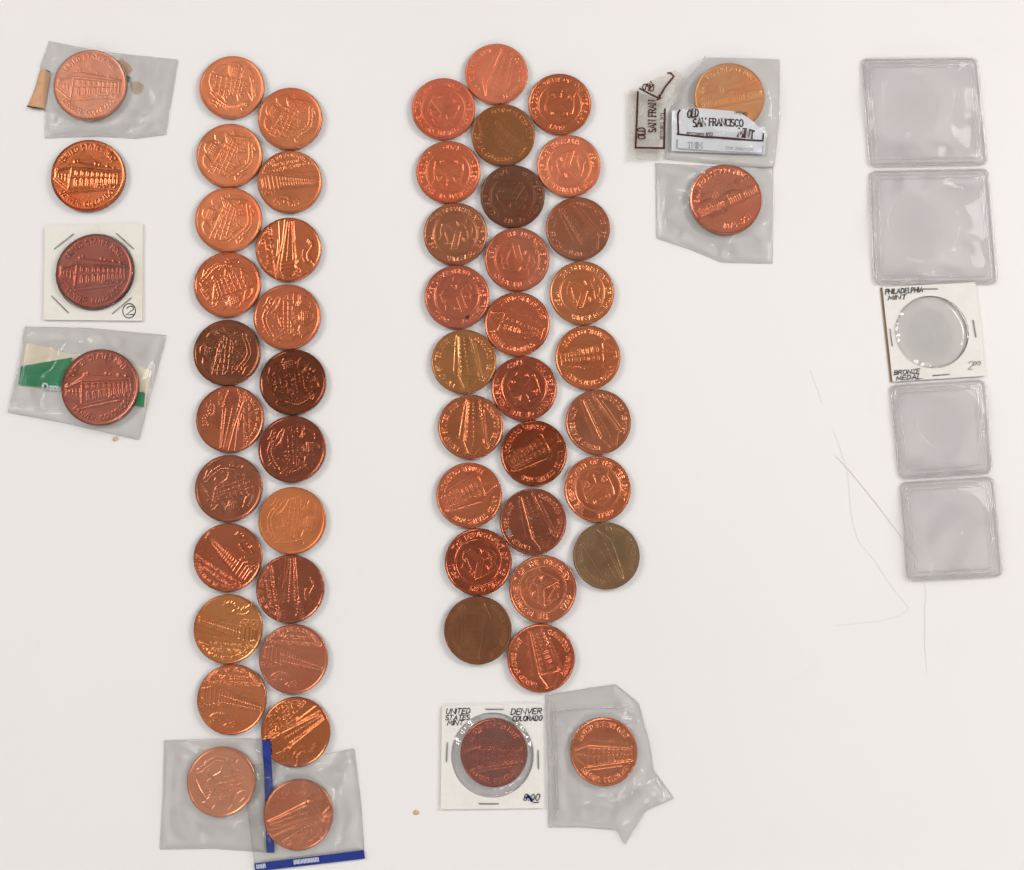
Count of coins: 57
